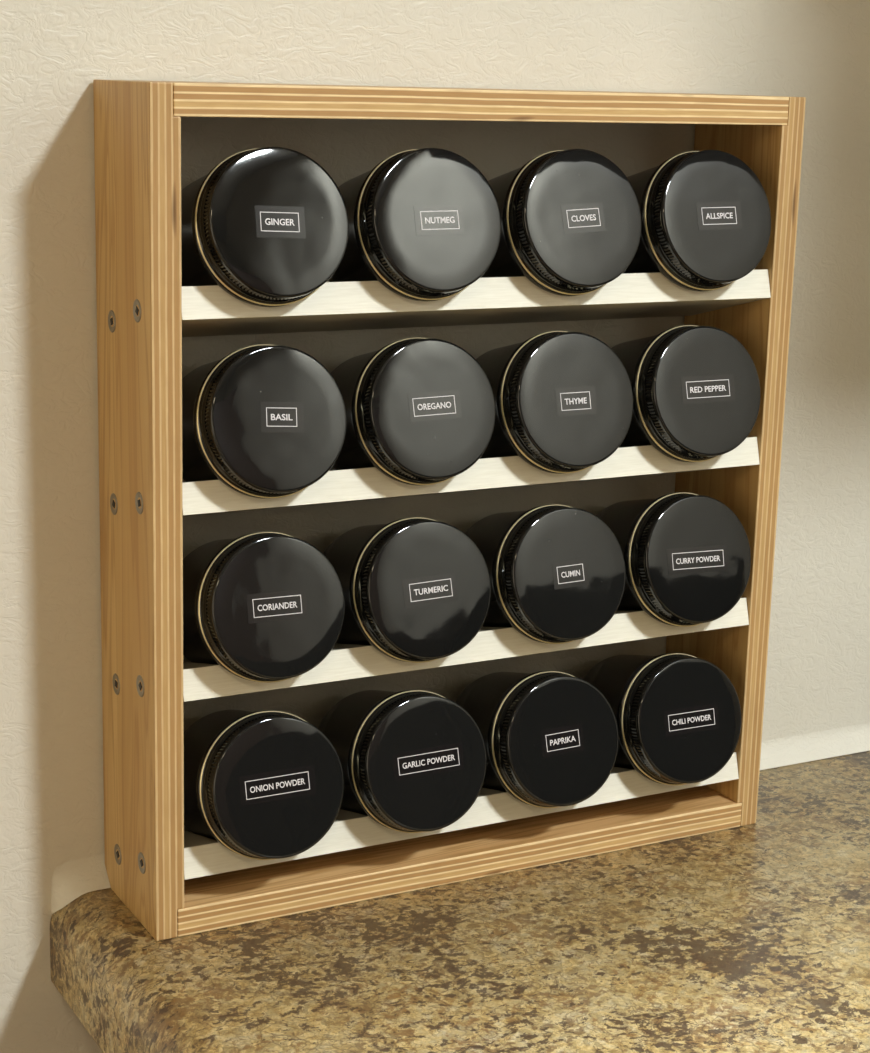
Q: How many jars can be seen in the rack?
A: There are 16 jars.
